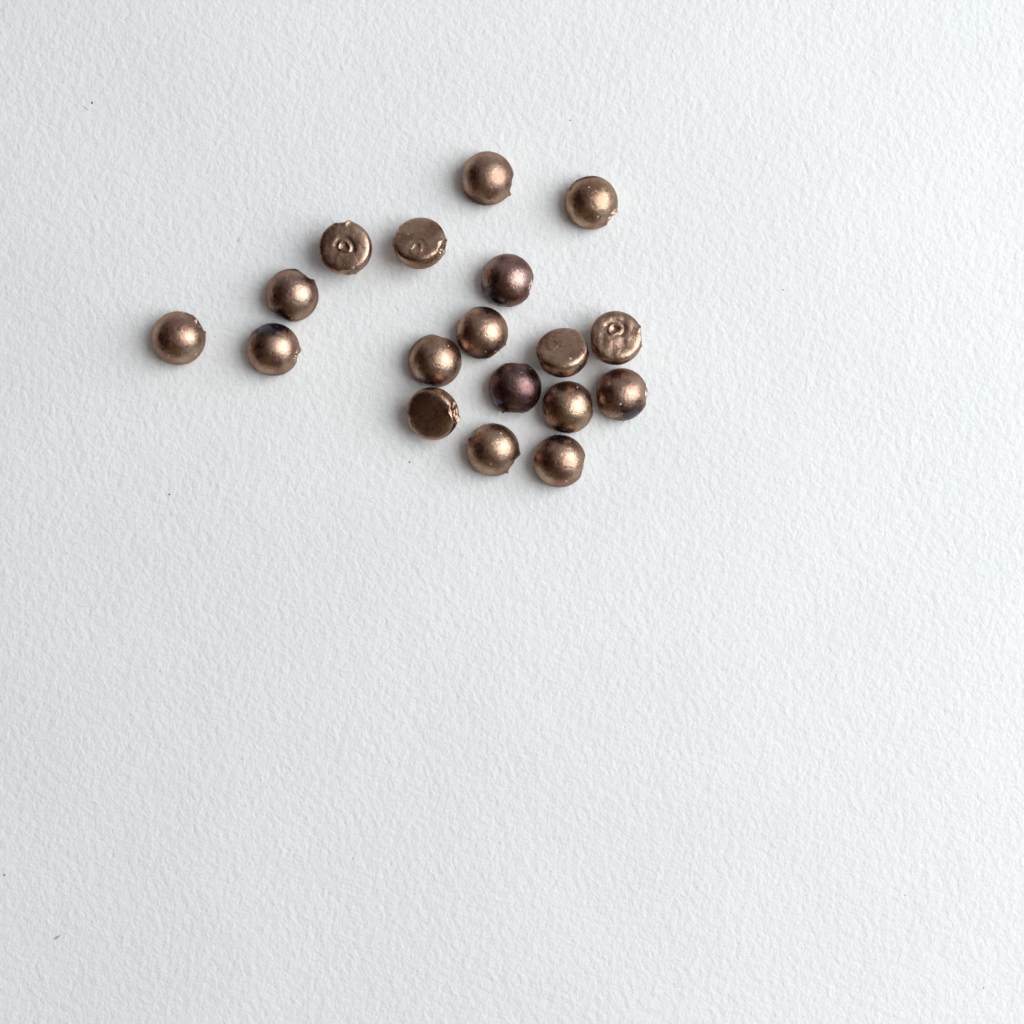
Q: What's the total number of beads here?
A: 18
